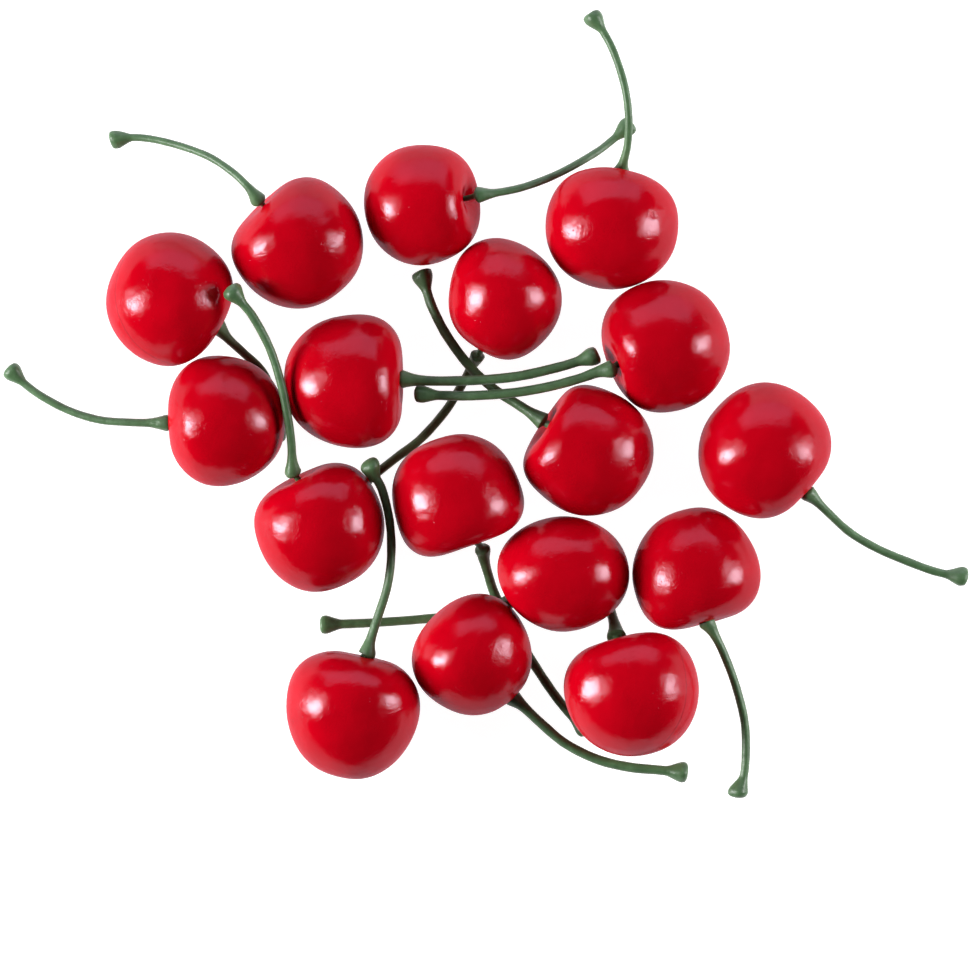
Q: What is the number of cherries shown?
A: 17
